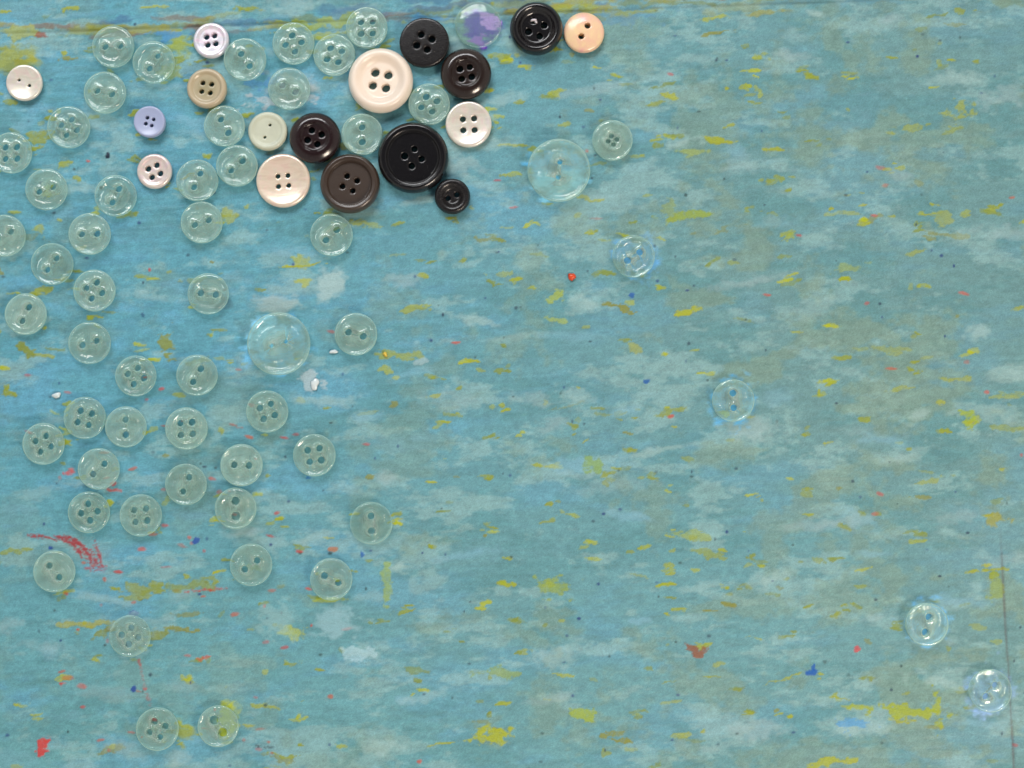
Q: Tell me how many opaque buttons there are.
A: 17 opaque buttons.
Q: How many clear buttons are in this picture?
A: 56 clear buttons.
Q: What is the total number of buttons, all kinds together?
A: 73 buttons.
